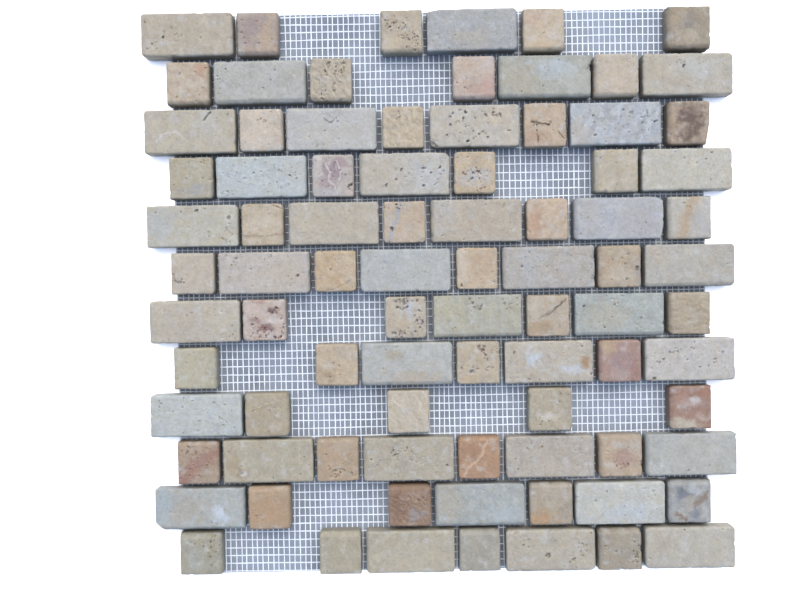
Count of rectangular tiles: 37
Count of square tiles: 48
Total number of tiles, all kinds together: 85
